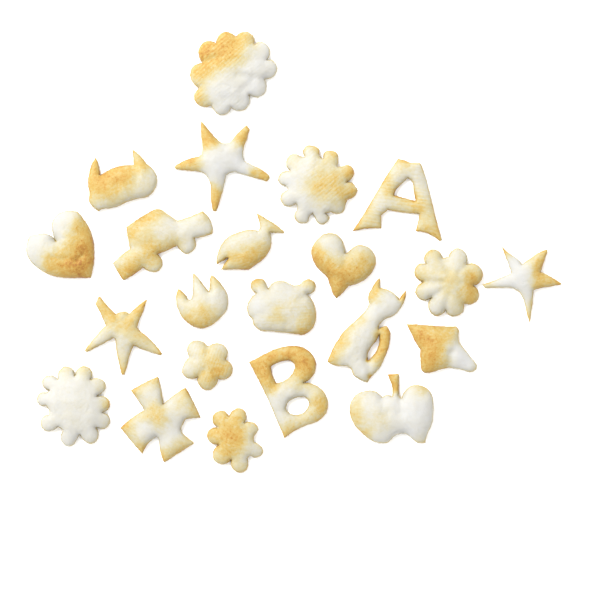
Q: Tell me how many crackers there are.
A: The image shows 22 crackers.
